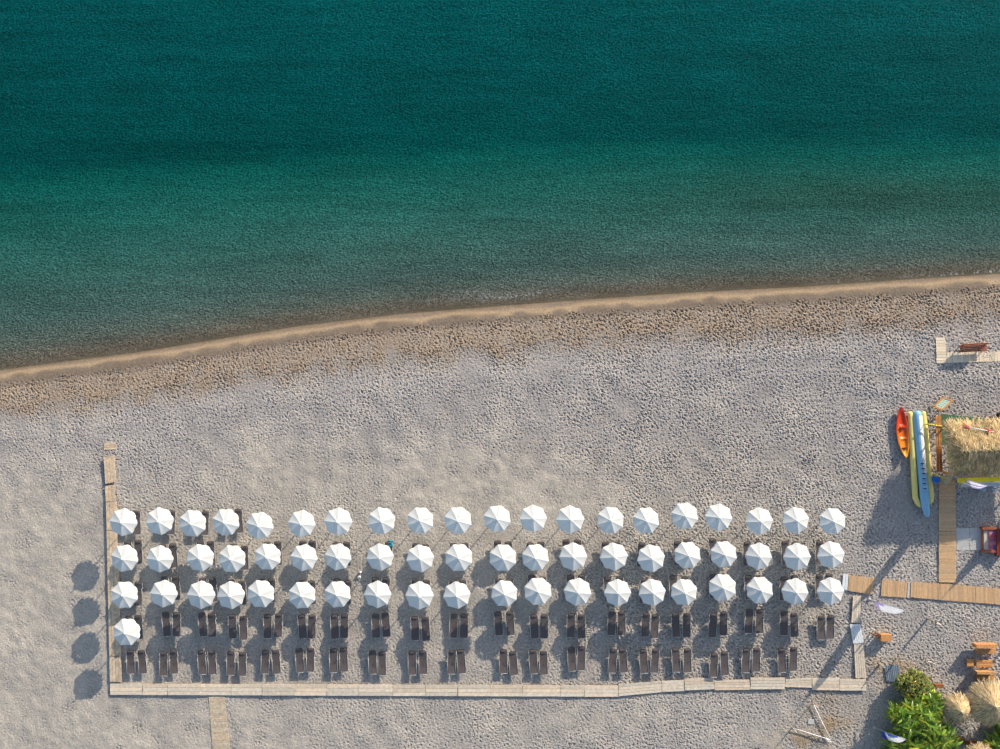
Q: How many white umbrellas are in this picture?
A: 61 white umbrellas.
